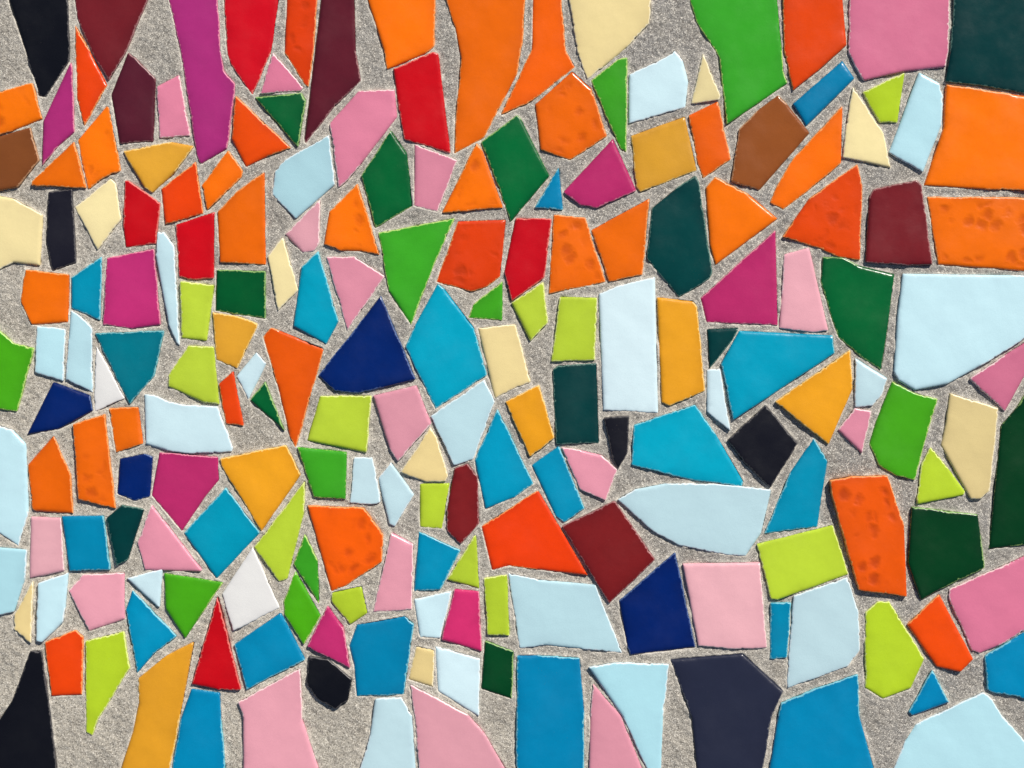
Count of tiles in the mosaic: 200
